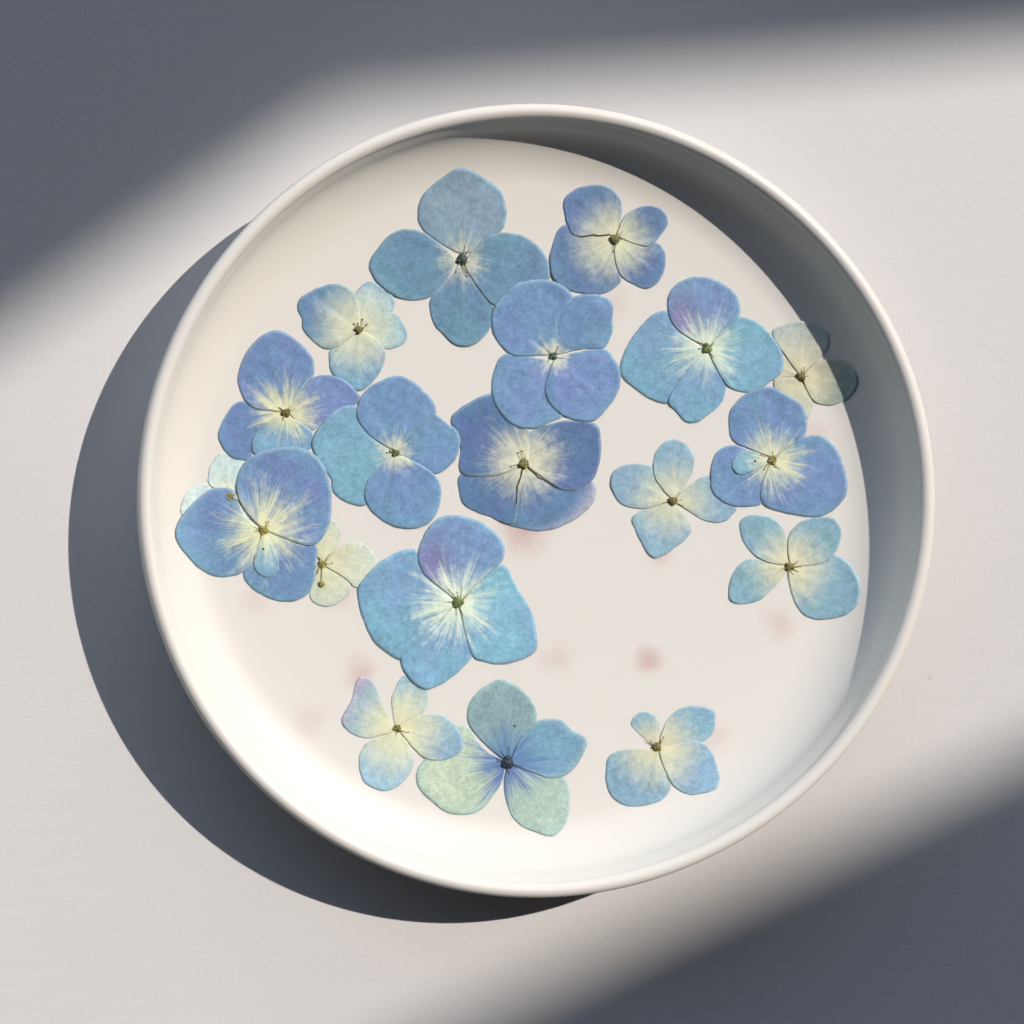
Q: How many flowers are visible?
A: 19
